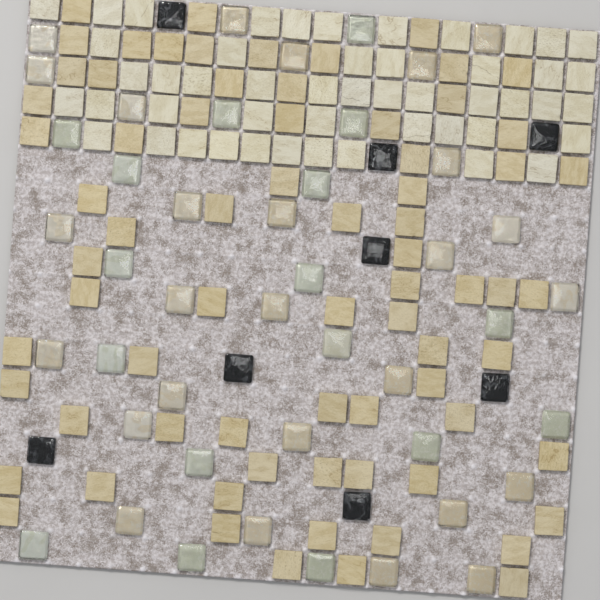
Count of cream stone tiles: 49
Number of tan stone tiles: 72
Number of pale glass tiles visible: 44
